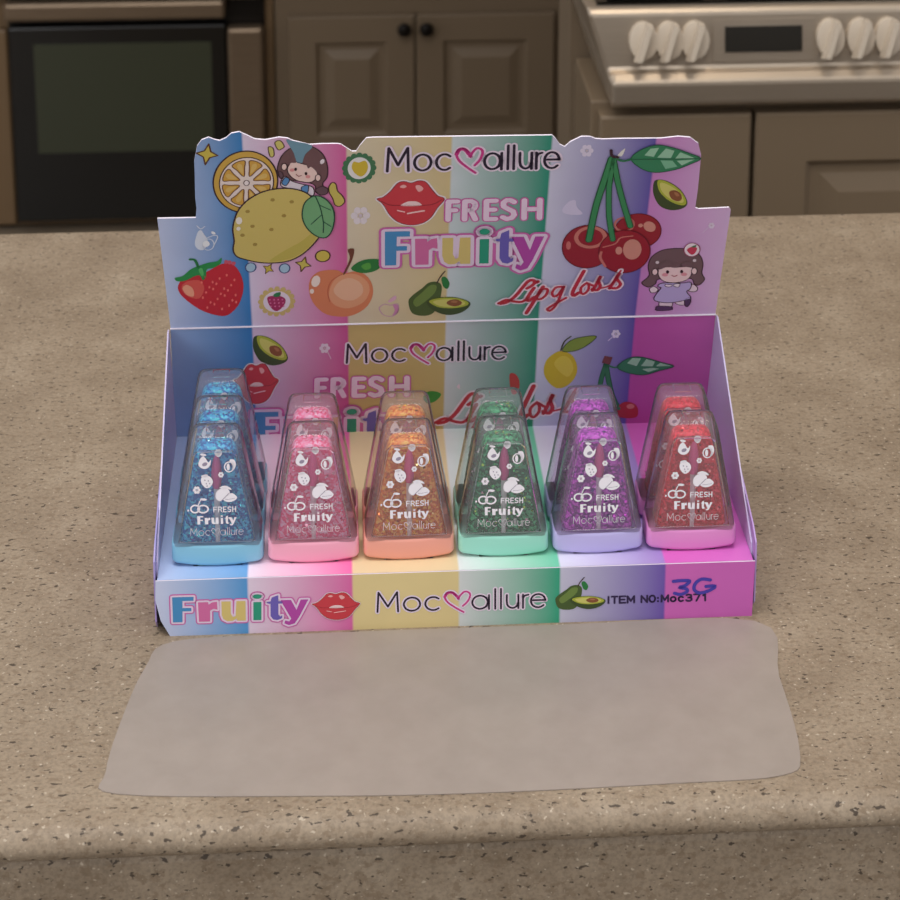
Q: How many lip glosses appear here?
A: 13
